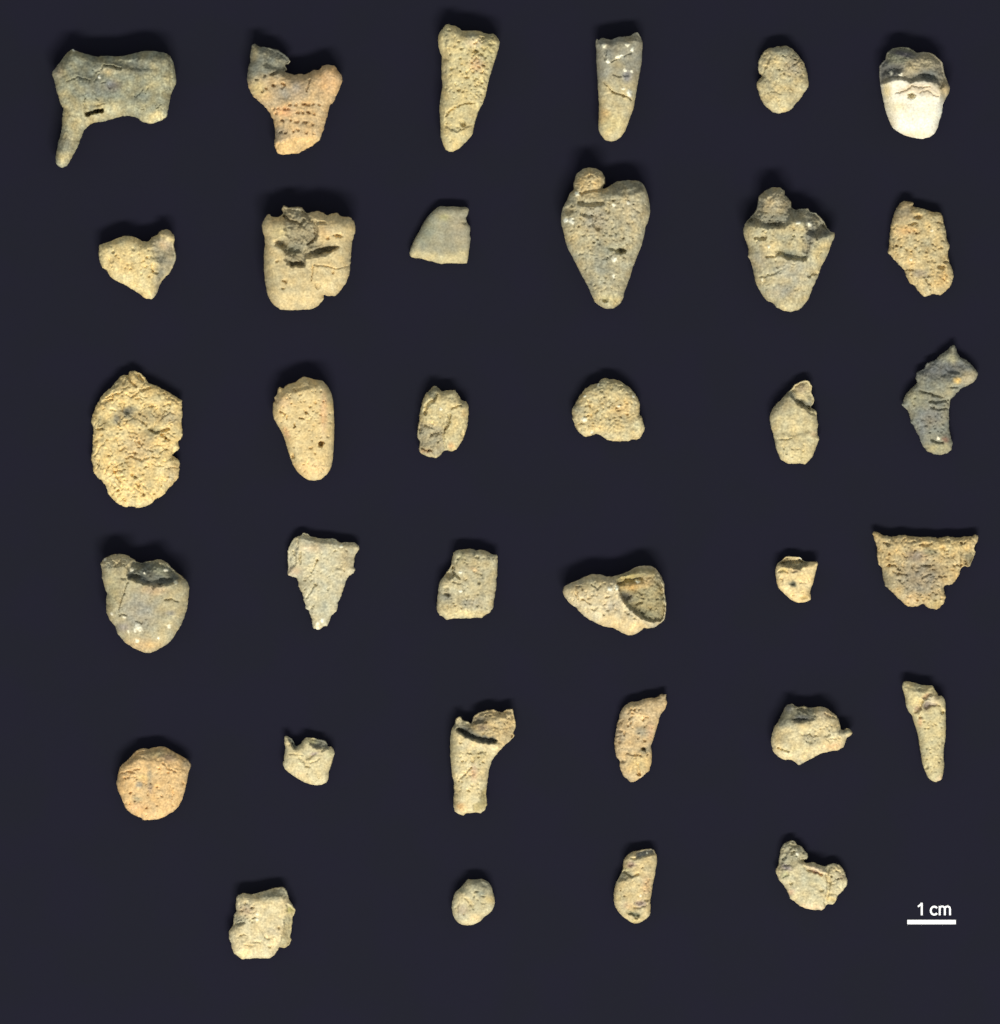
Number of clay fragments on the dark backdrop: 34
